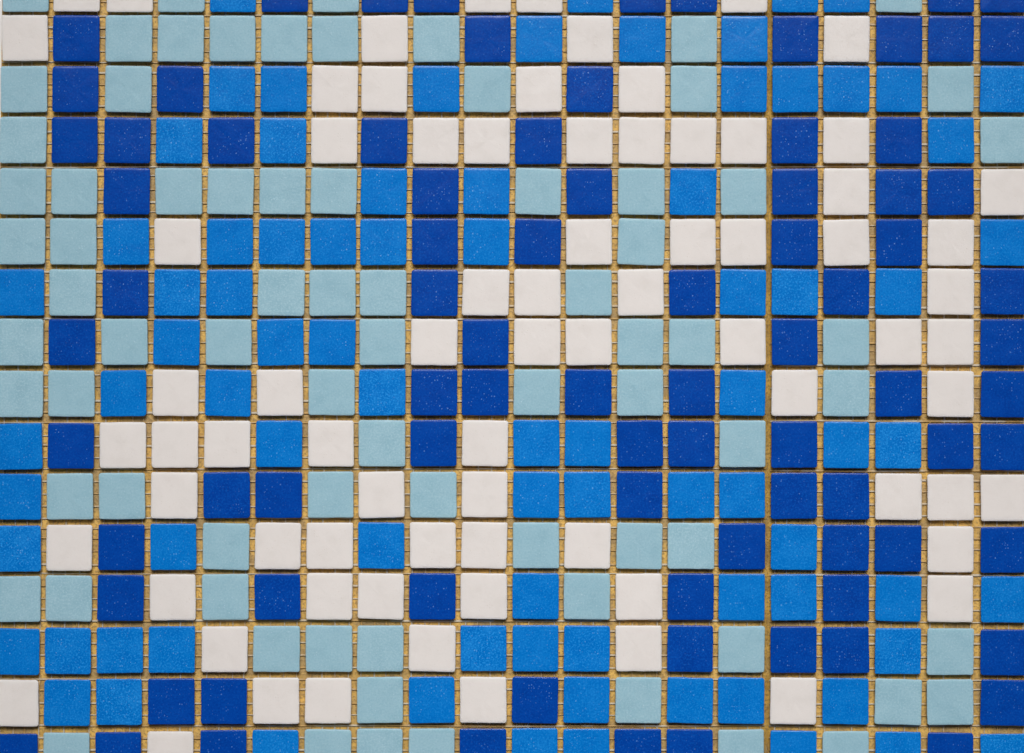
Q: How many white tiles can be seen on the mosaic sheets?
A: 76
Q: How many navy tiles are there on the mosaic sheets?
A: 85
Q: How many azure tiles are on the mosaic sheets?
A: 82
